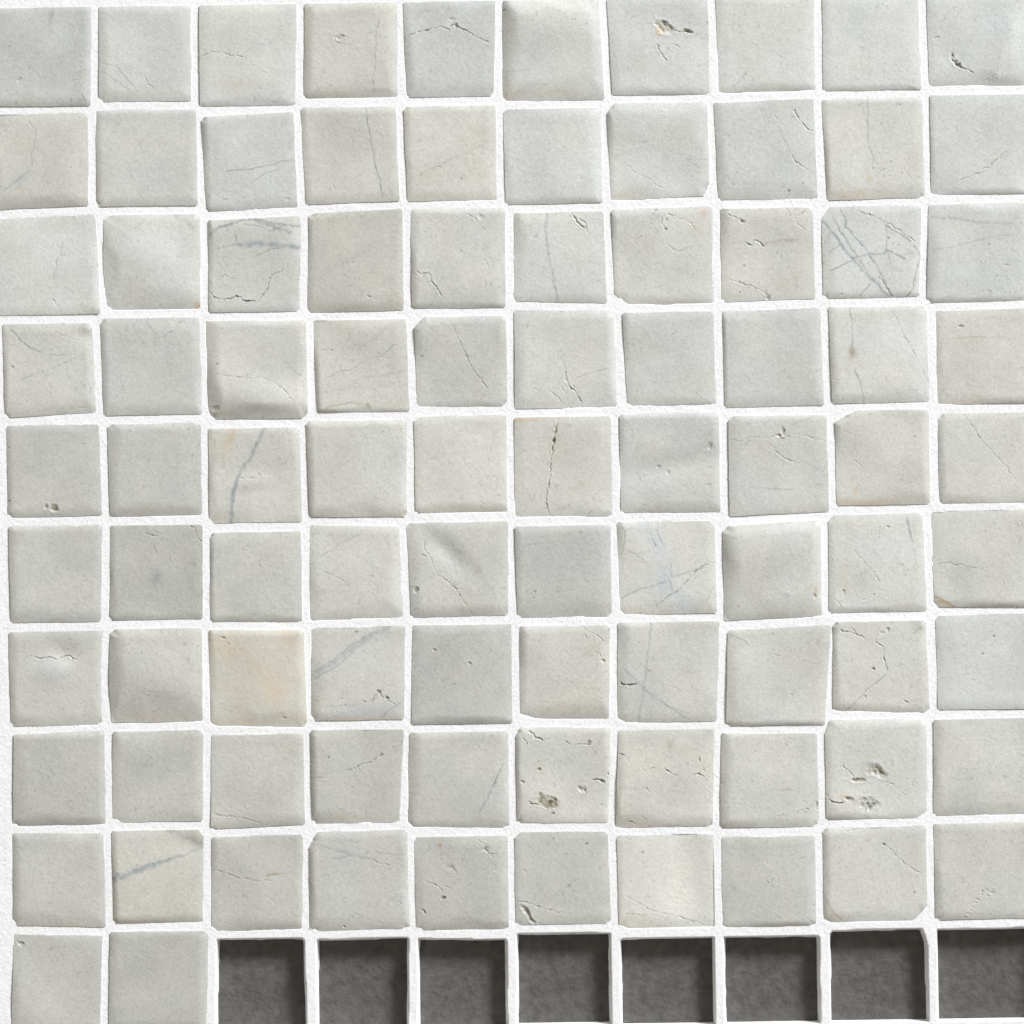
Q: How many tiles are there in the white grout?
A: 92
